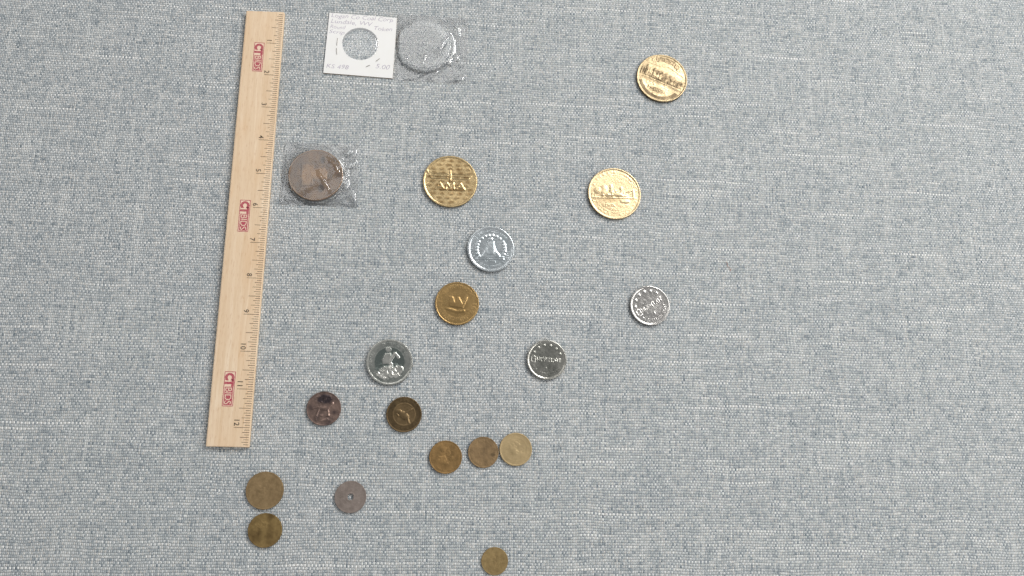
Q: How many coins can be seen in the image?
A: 18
